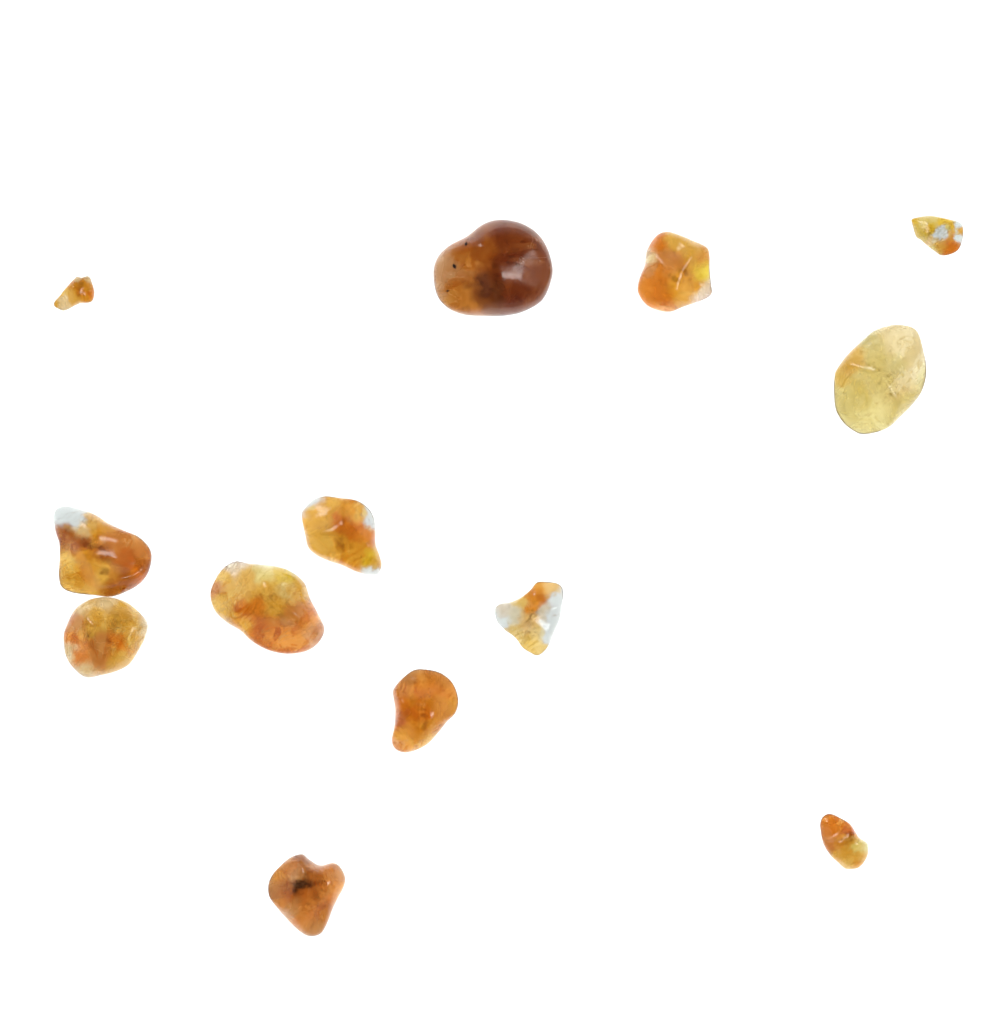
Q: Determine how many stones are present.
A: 13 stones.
